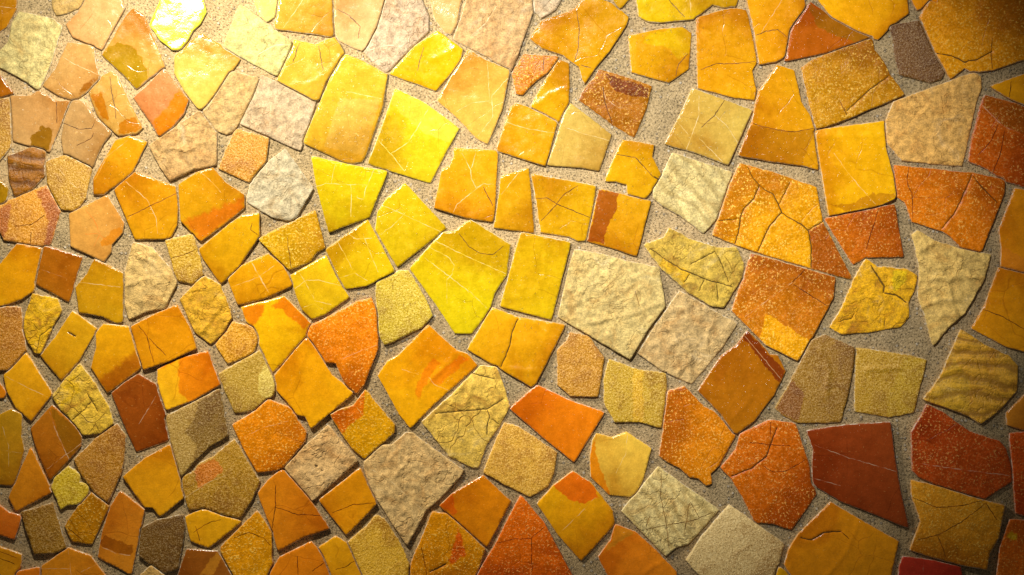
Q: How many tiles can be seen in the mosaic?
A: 170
